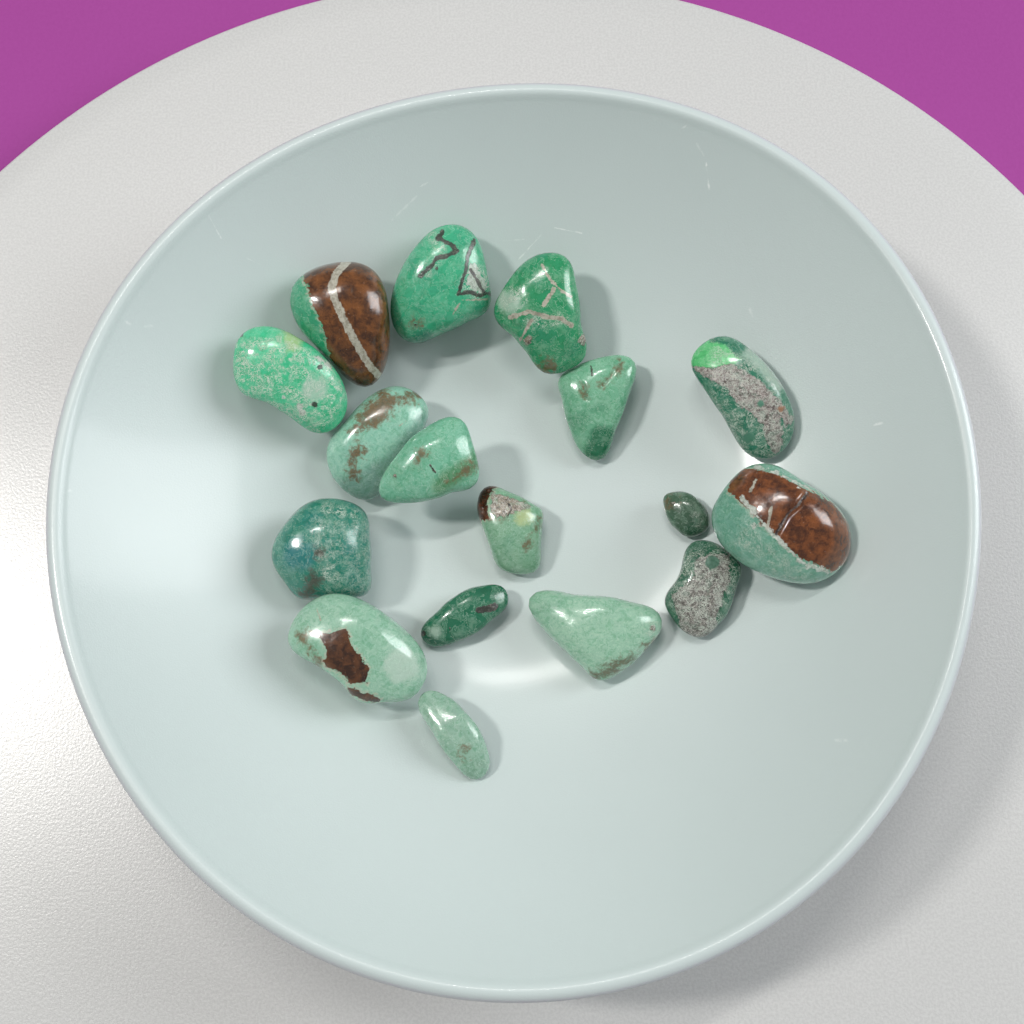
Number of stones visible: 17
